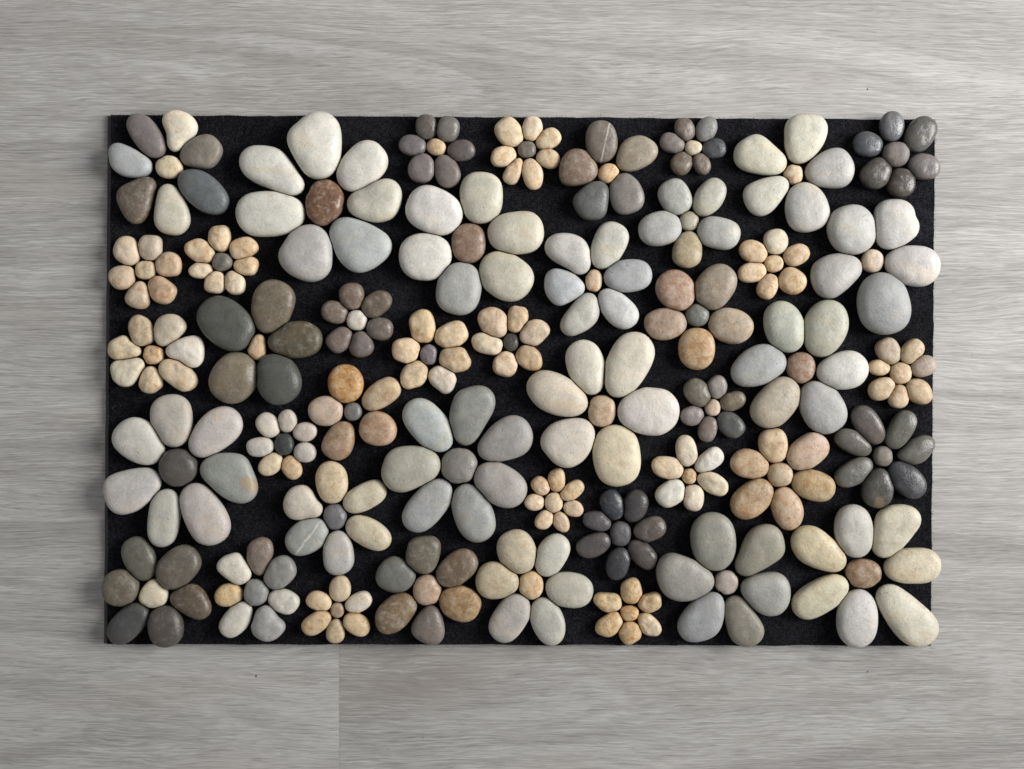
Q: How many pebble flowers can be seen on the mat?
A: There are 43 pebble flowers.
